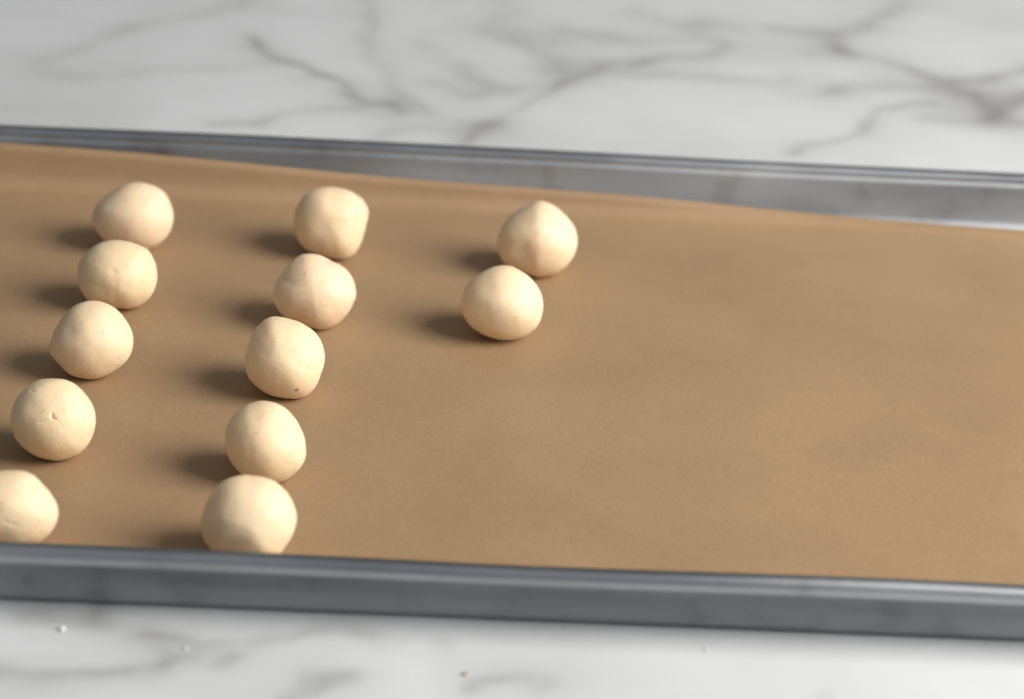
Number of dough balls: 12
